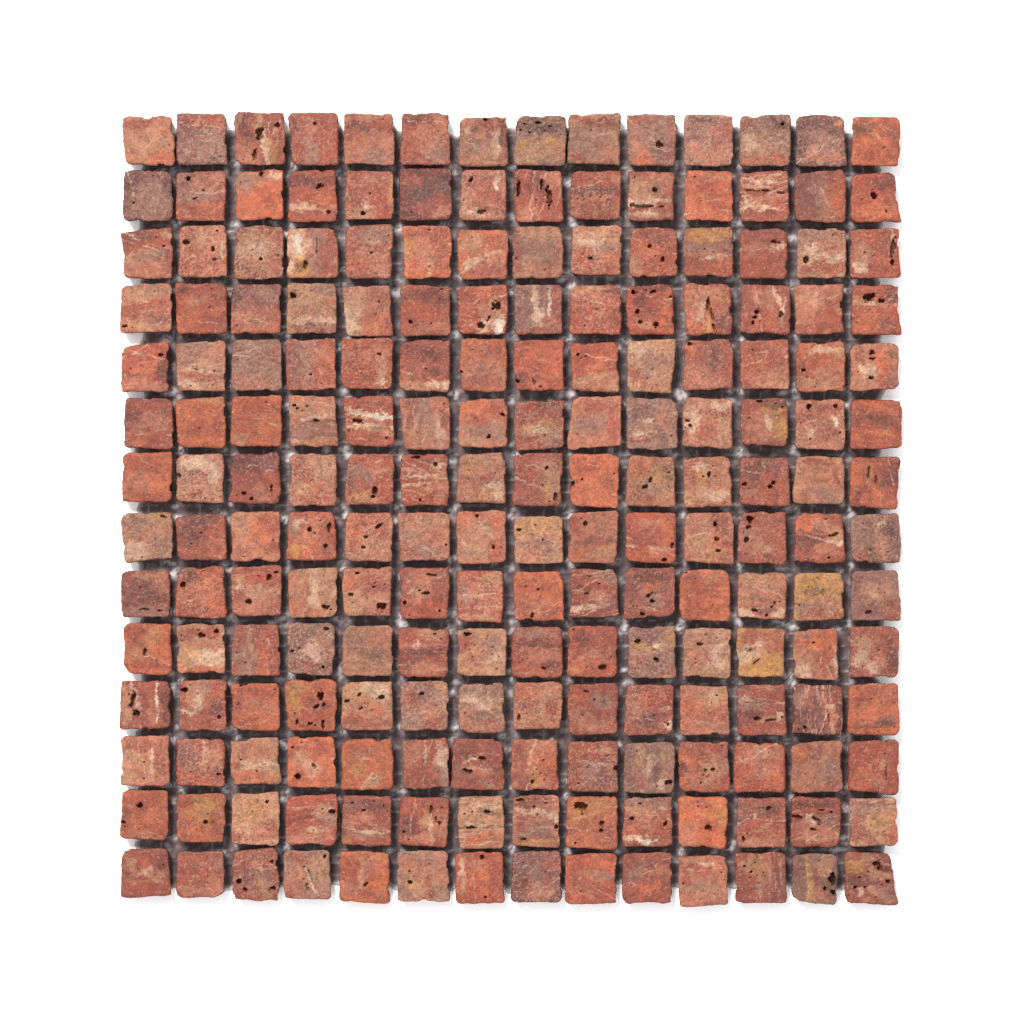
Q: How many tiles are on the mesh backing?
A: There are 196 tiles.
